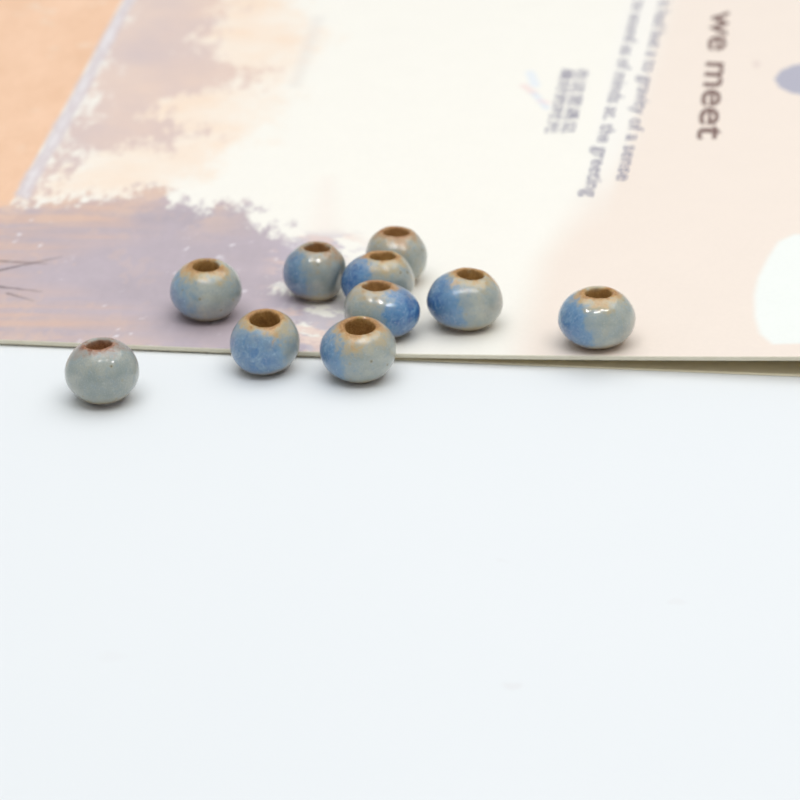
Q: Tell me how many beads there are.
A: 10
